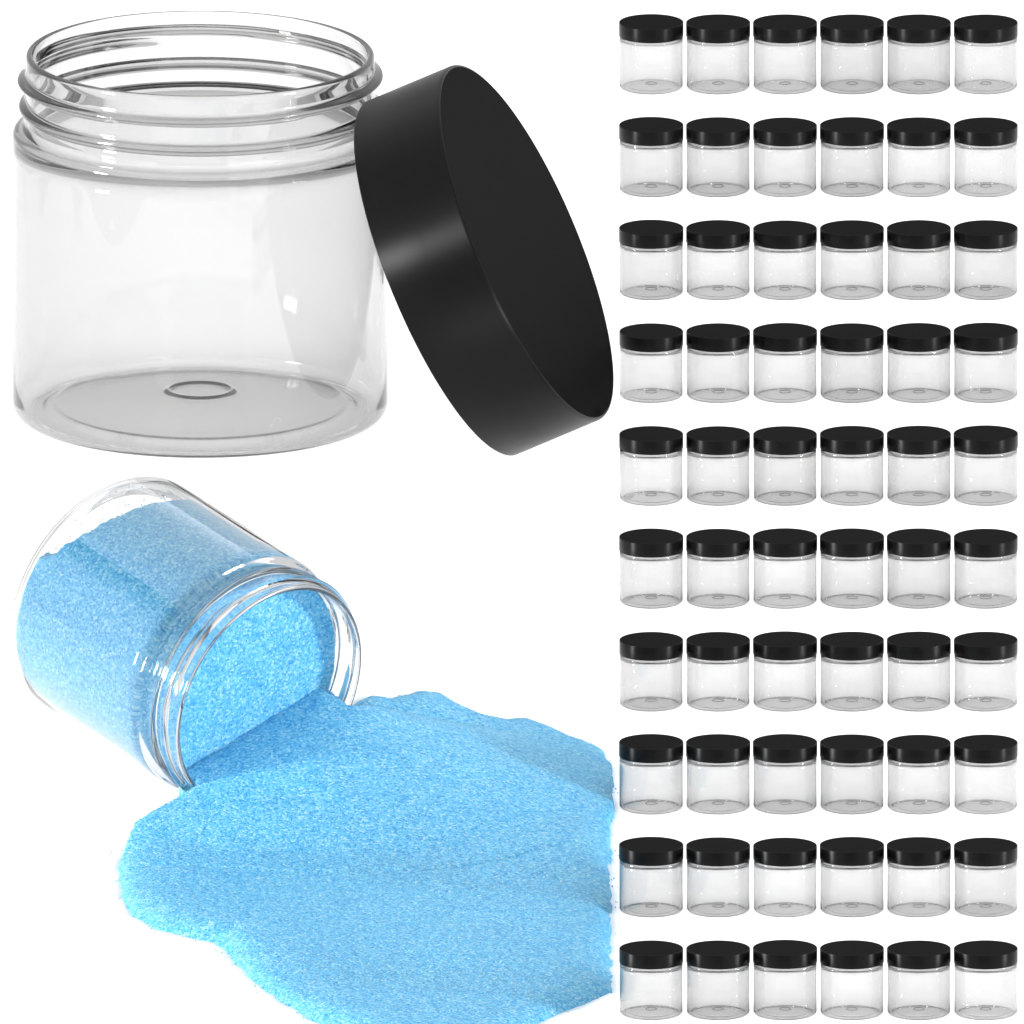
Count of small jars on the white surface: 60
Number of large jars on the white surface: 2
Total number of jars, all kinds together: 62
